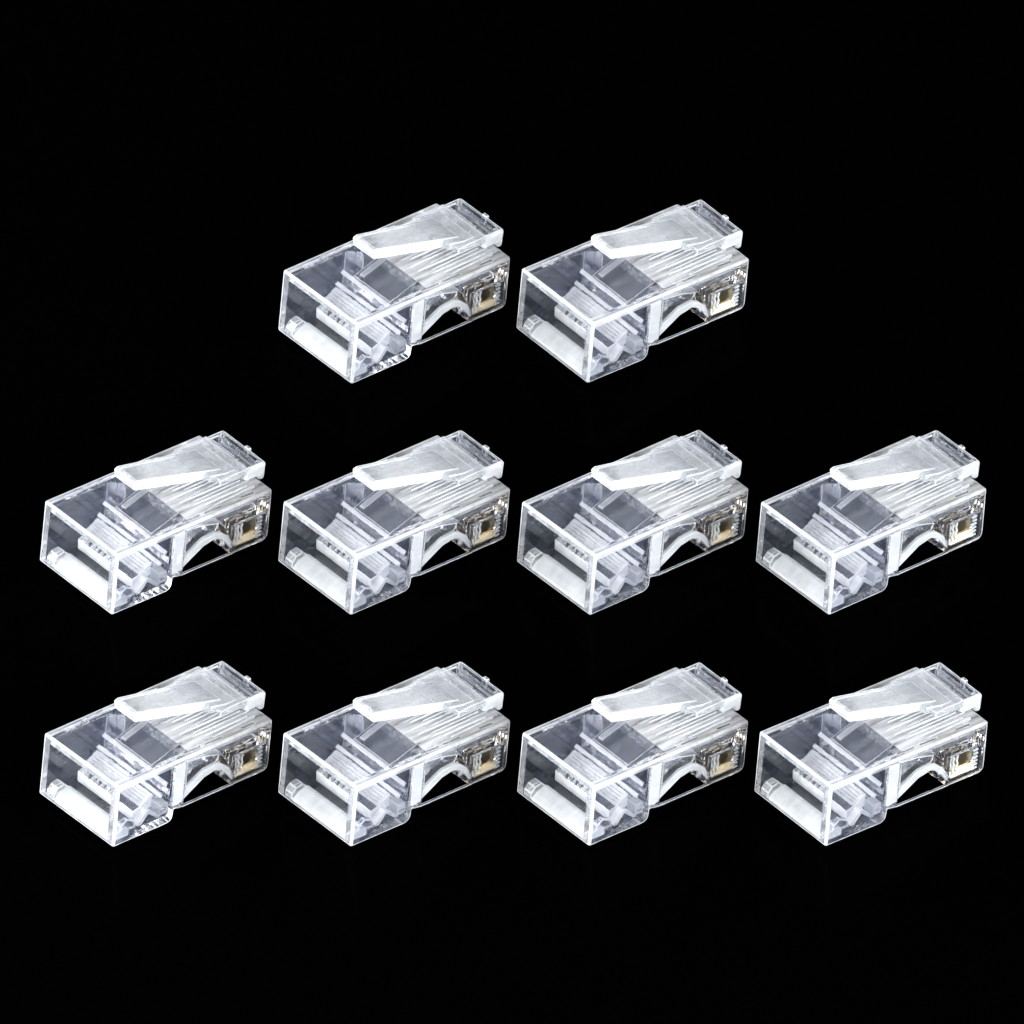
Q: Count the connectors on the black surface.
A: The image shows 10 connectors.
